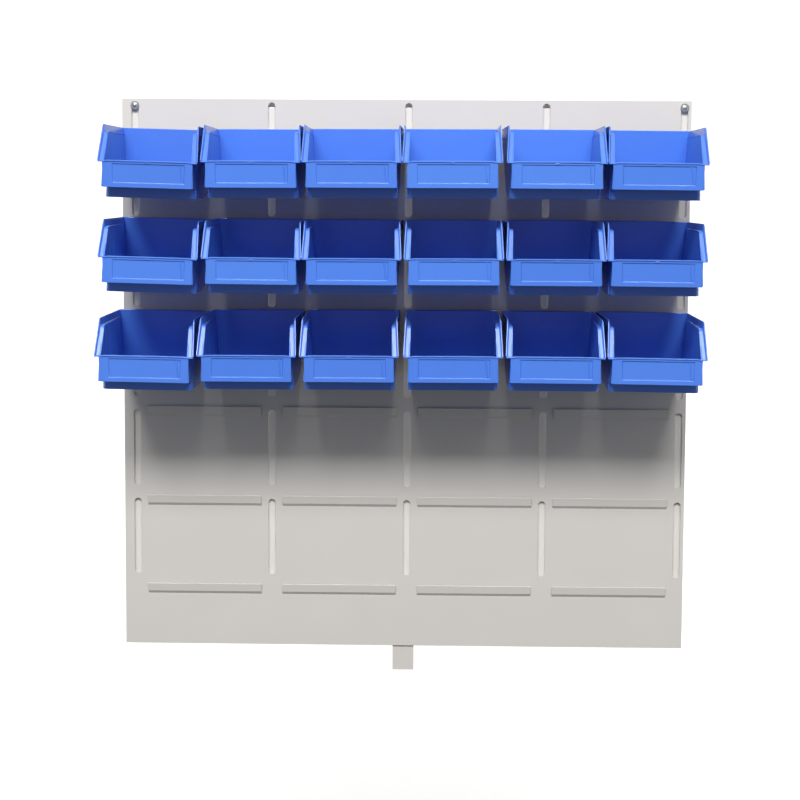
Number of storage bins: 18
